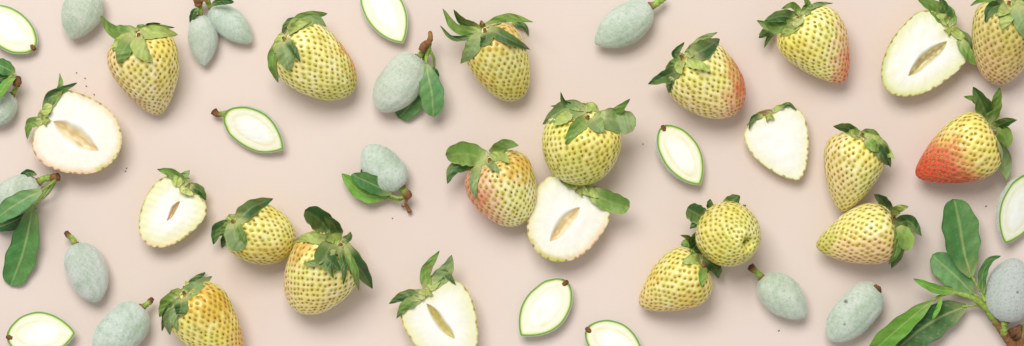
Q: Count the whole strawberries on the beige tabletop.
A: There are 16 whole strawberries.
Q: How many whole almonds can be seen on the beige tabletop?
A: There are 13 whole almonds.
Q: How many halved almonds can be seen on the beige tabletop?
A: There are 8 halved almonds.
